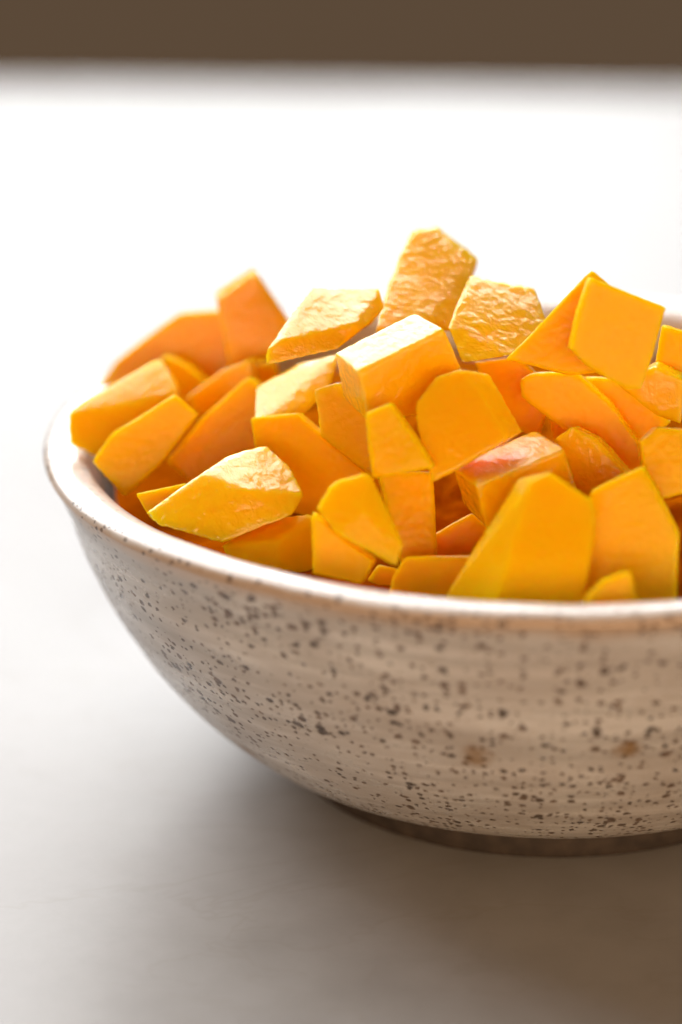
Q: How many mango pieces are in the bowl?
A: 40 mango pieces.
